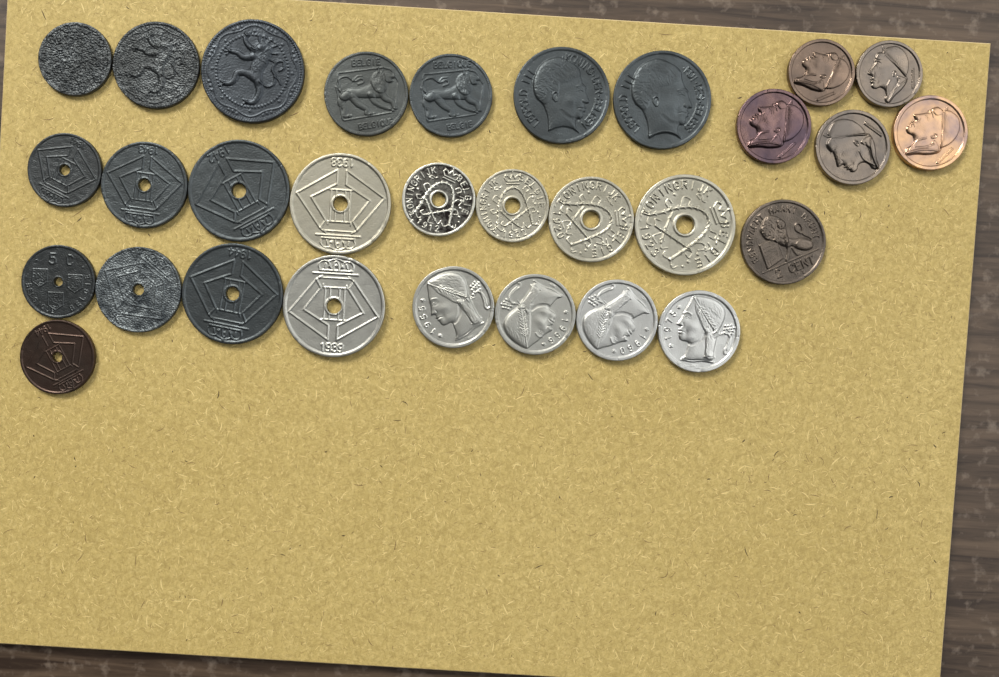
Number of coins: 30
